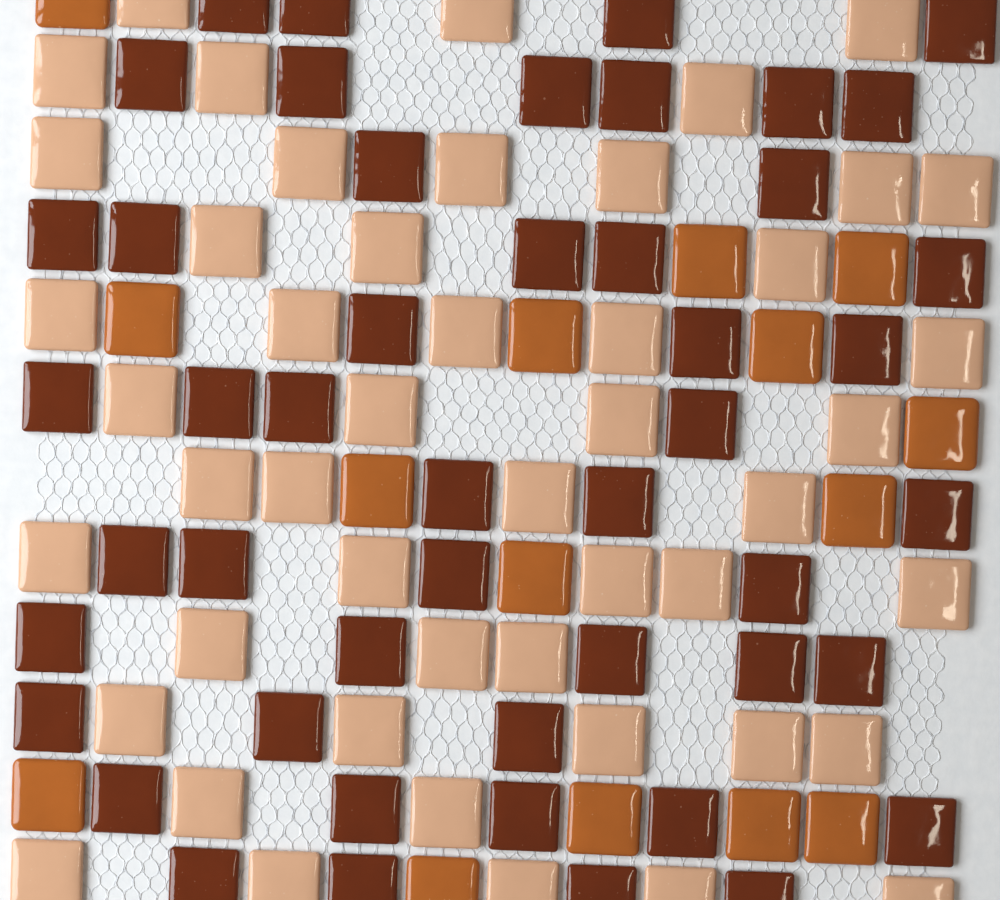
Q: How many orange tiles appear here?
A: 15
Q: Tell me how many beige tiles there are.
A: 48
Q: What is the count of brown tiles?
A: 48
